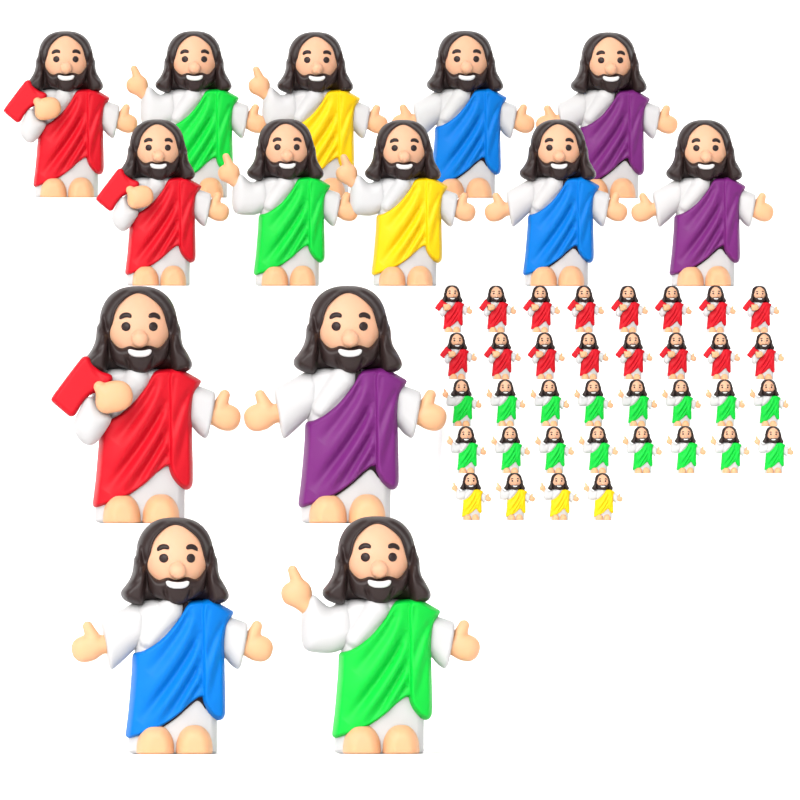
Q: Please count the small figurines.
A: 36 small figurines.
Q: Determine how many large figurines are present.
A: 14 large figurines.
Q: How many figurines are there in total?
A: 50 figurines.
